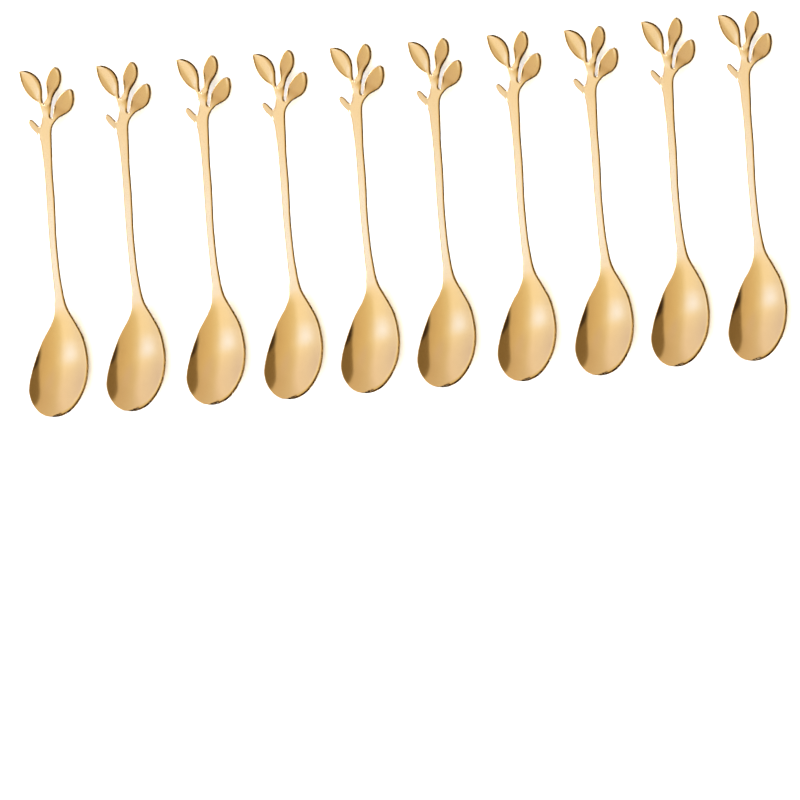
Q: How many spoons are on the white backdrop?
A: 10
